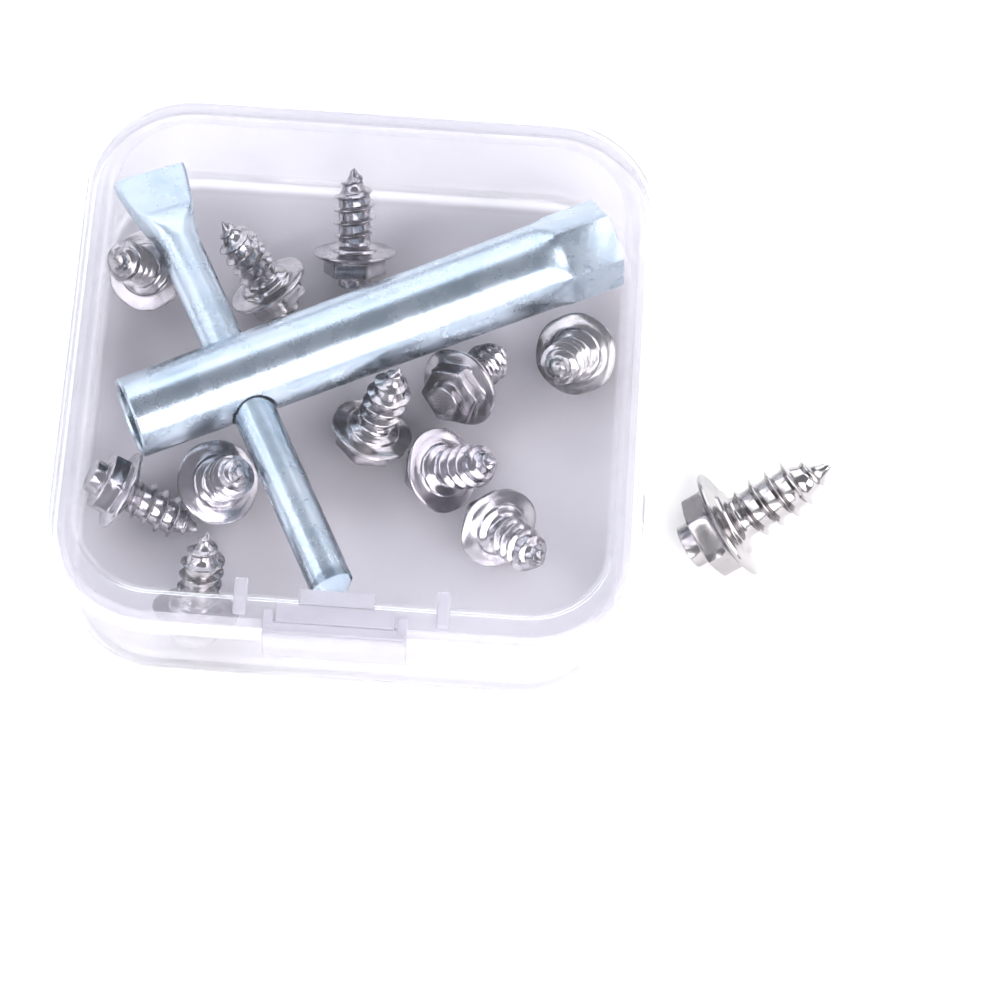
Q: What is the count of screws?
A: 12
